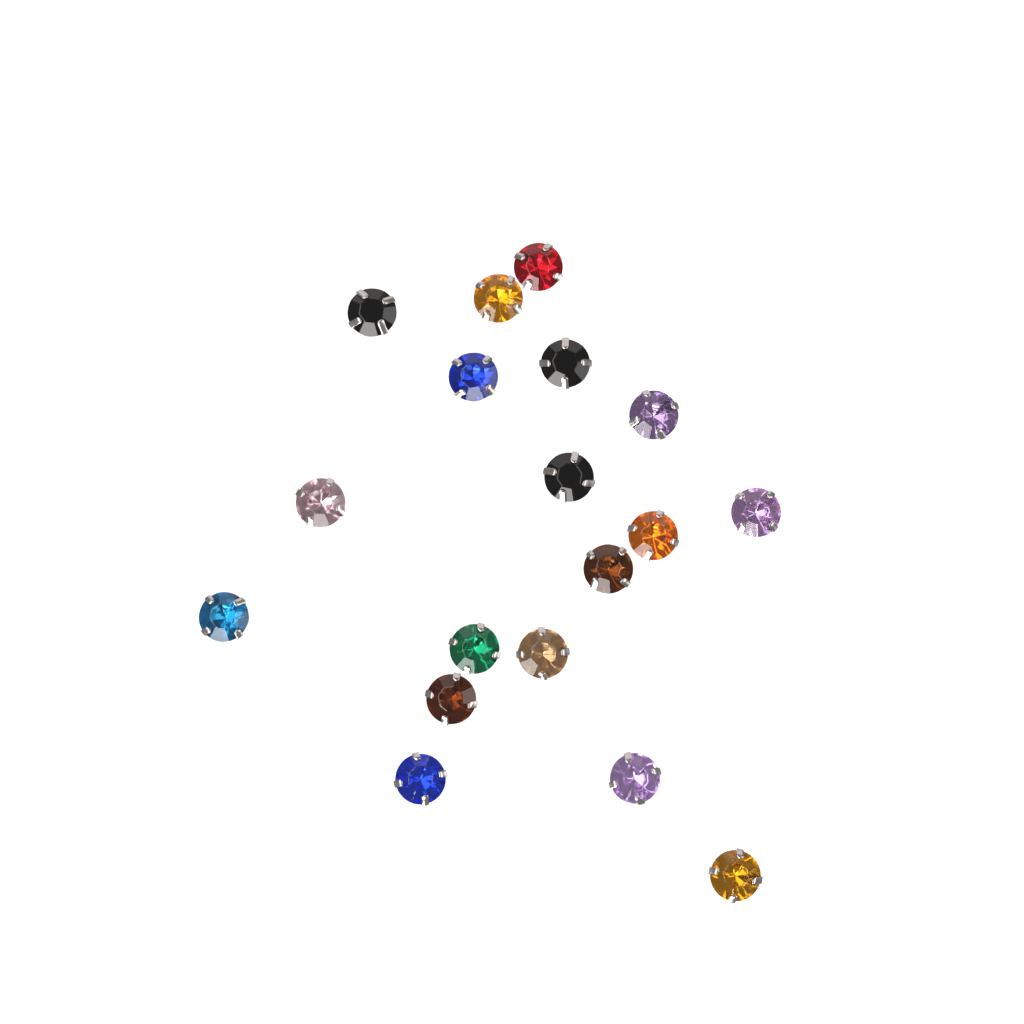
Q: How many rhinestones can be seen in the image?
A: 18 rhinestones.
